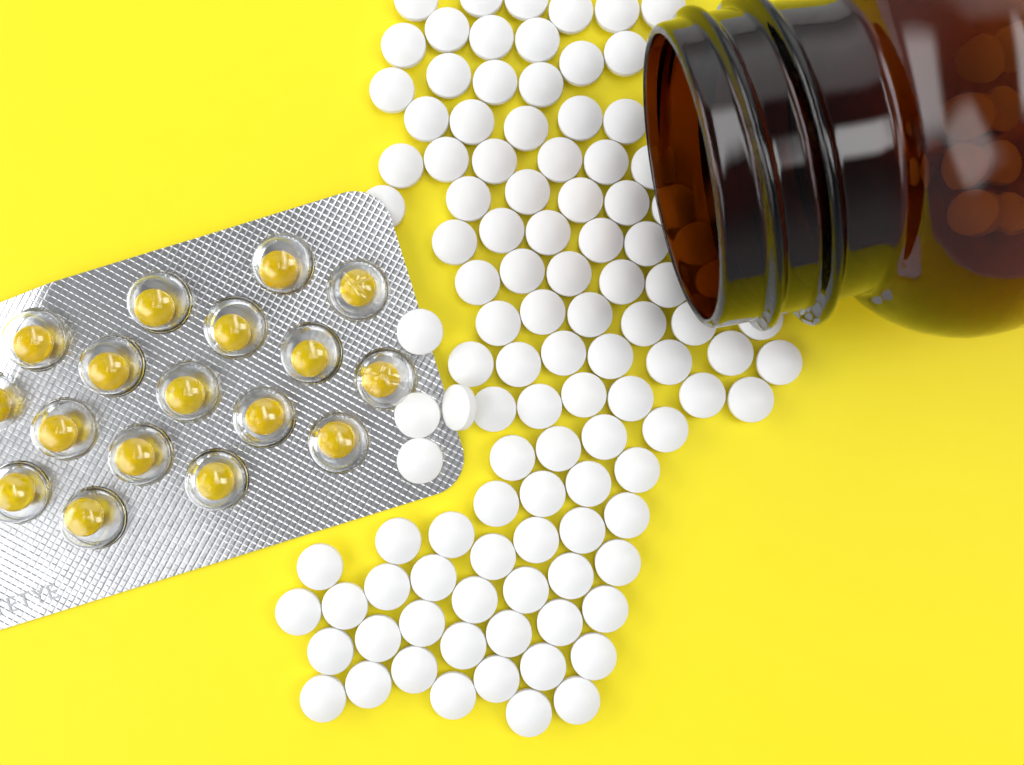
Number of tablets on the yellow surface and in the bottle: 115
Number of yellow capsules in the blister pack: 17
